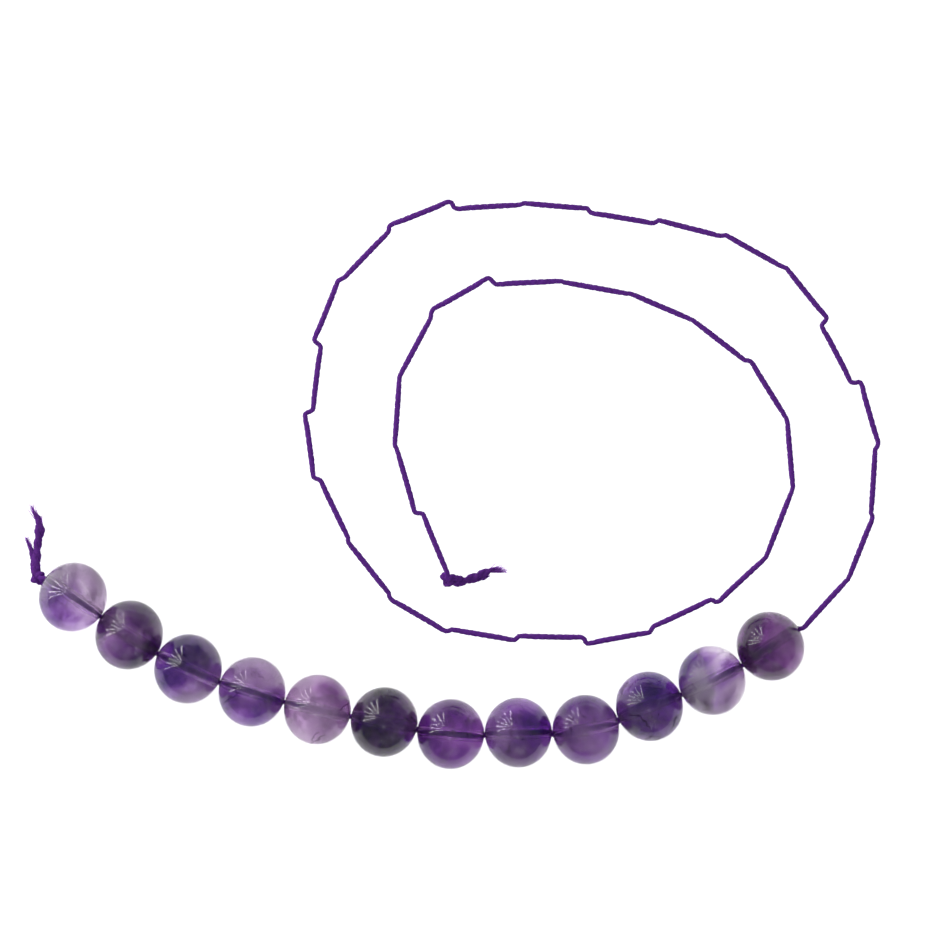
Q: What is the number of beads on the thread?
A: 12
